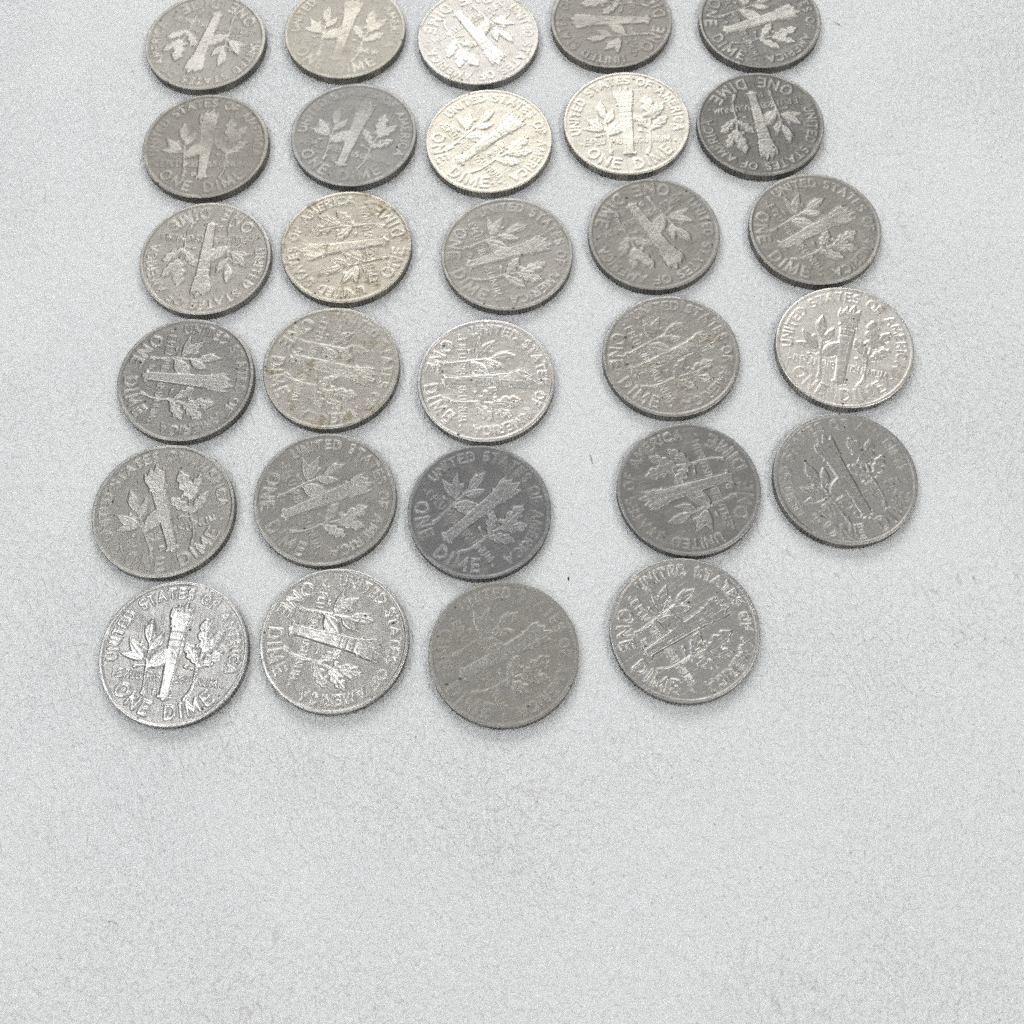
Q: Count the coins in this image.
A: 29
